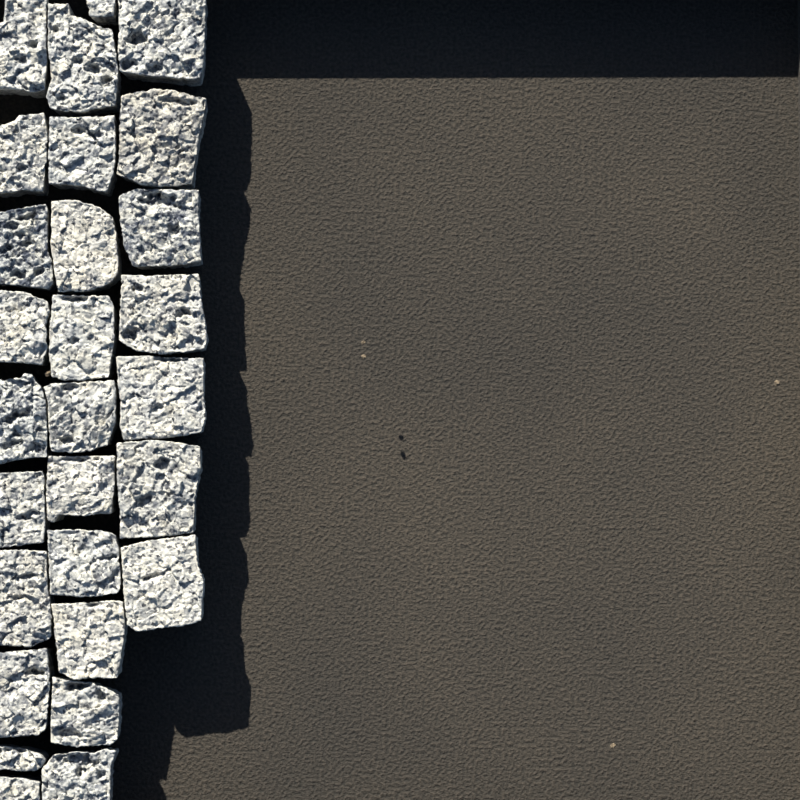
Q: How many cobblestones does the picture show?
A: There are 28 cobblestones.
